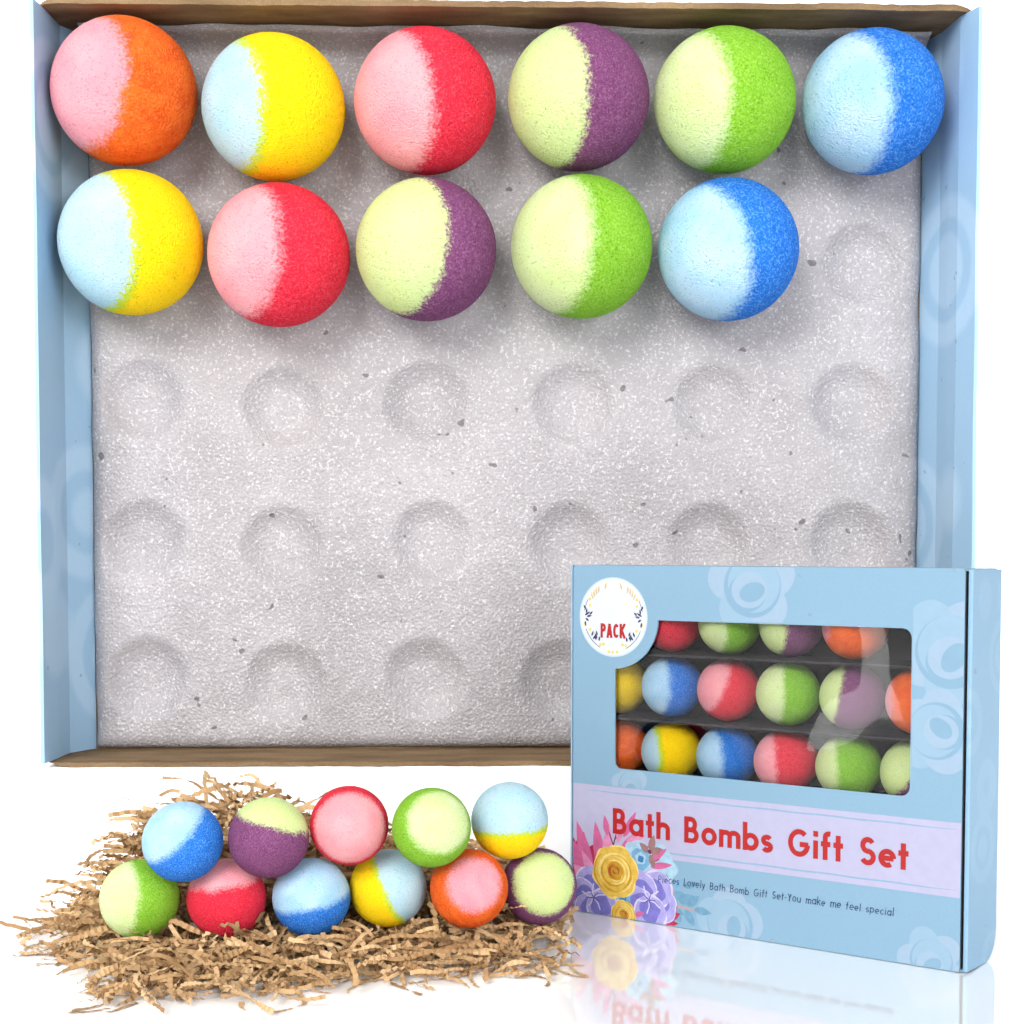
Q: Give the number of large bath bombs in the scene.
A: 11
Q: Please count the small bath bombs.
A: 27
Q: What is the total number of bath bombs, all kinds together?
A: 38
